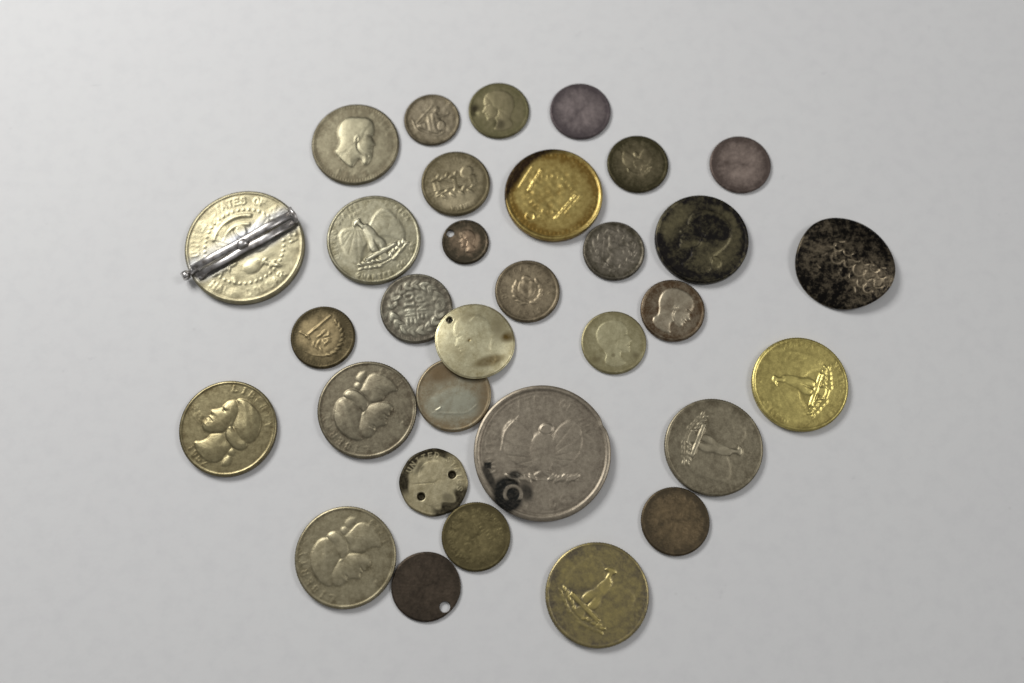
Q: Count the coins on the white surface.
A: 32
